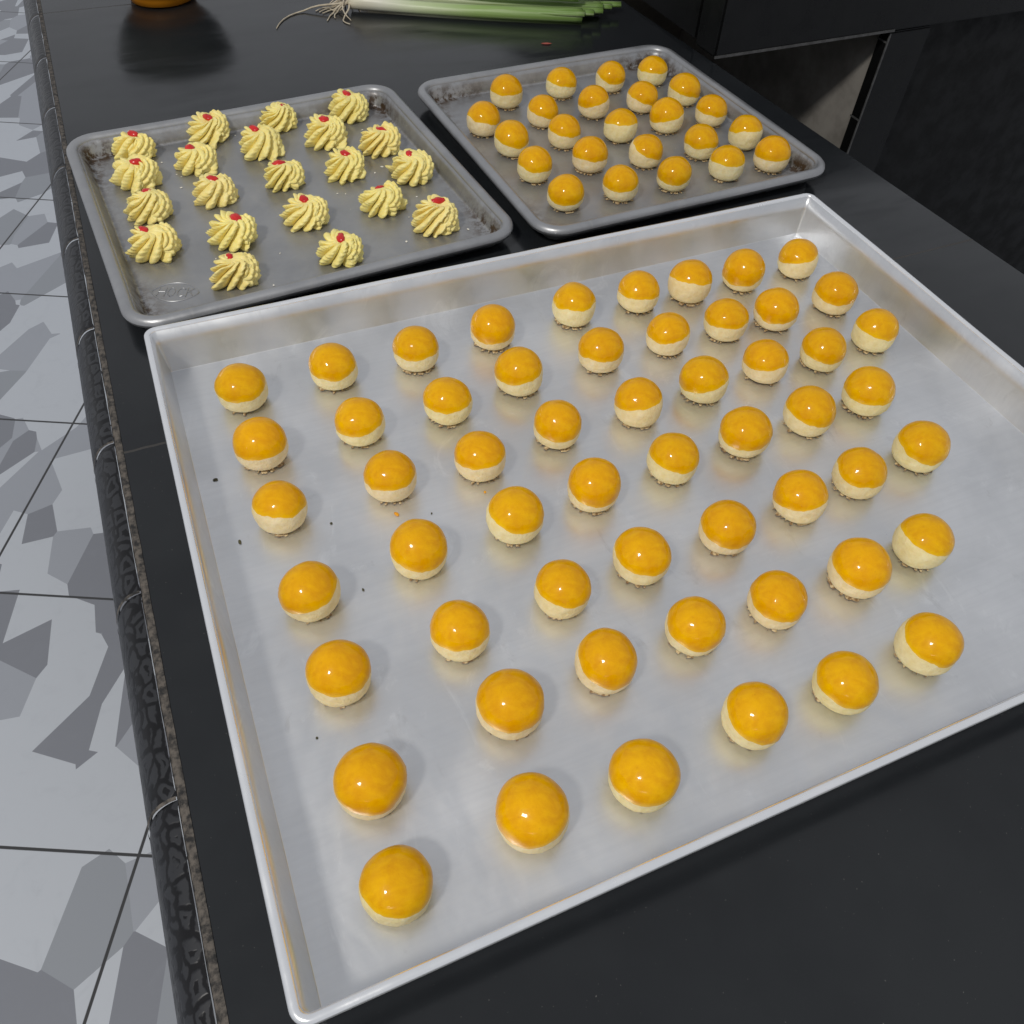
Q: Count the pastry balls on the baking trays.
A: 80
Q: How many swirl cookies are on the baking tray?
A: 21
